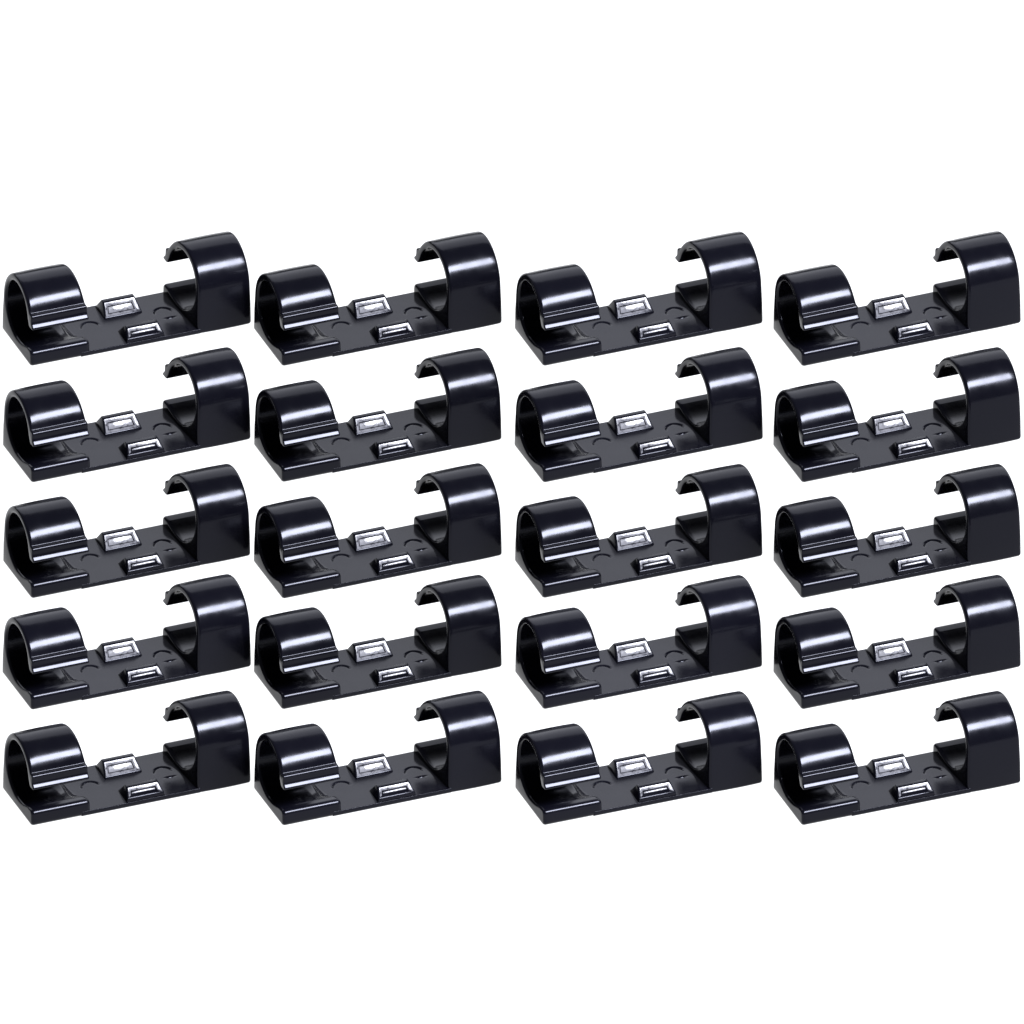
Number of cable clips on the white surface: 20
